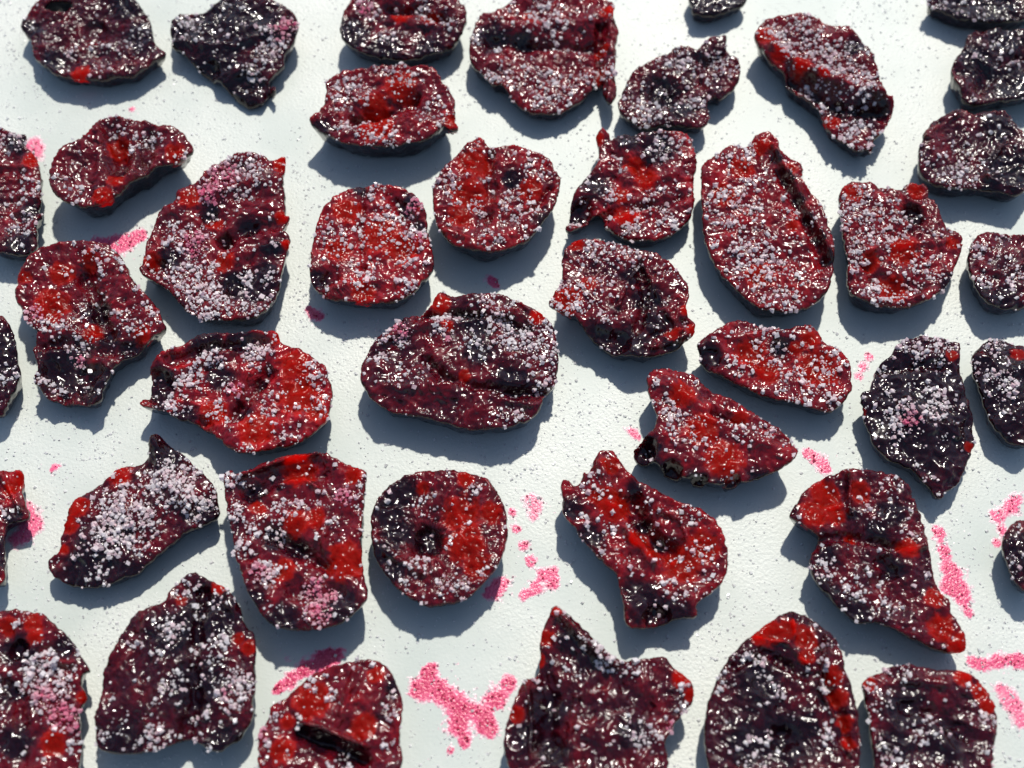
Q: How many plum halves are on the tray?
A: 42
